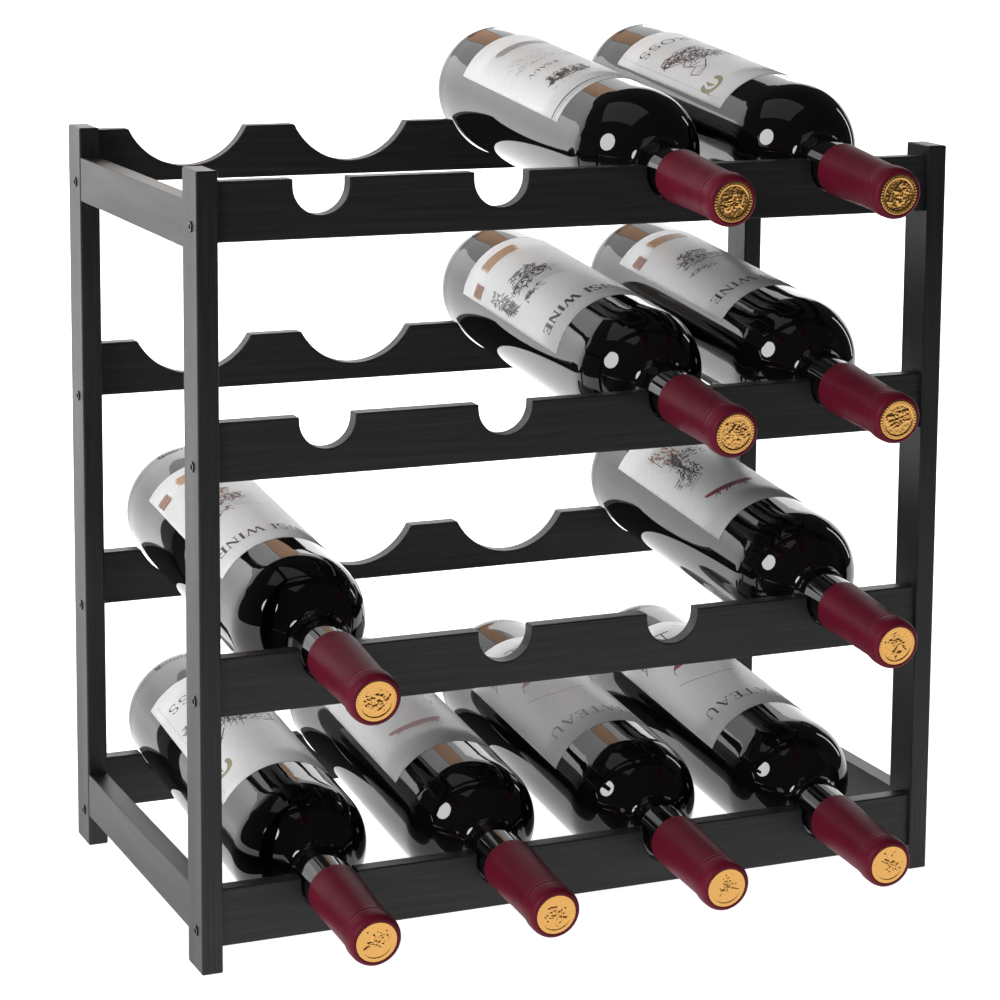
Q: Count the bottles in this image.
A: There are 10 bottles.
